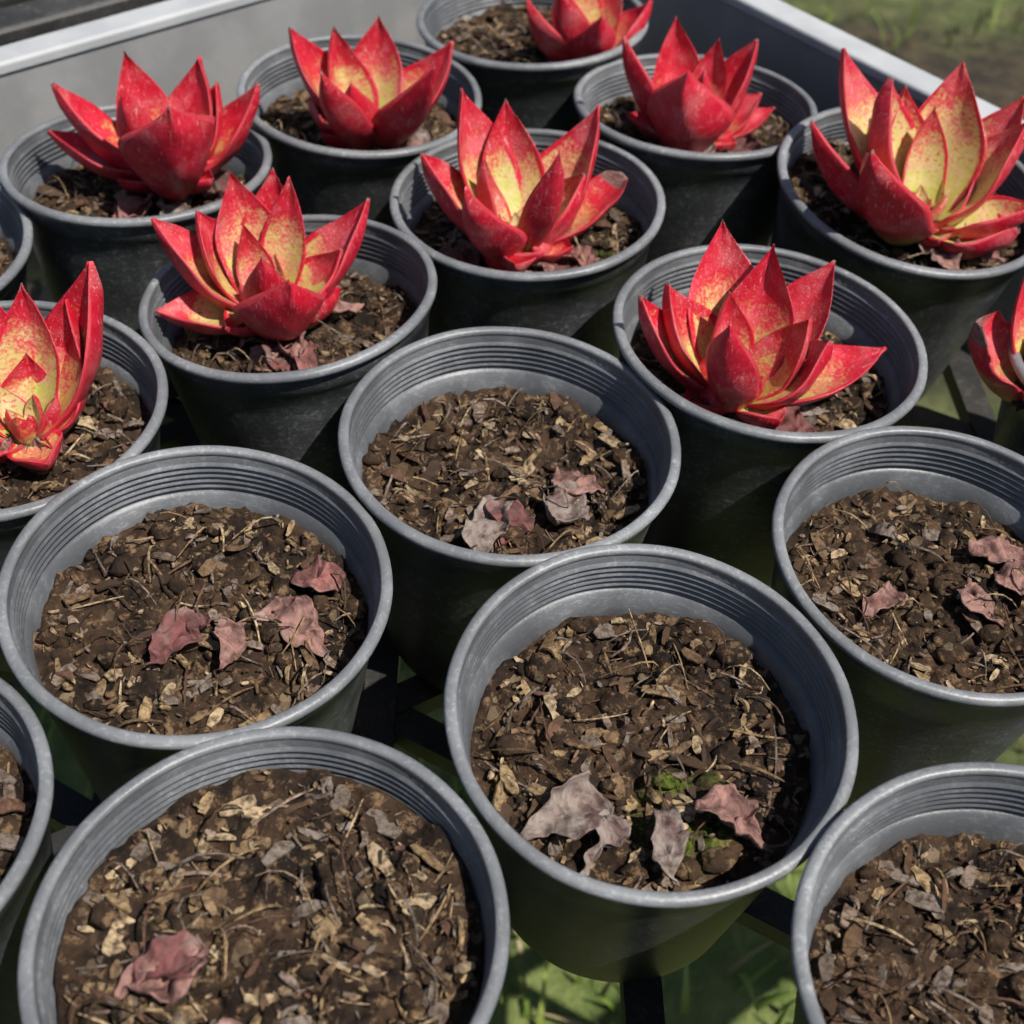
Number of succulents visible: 10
